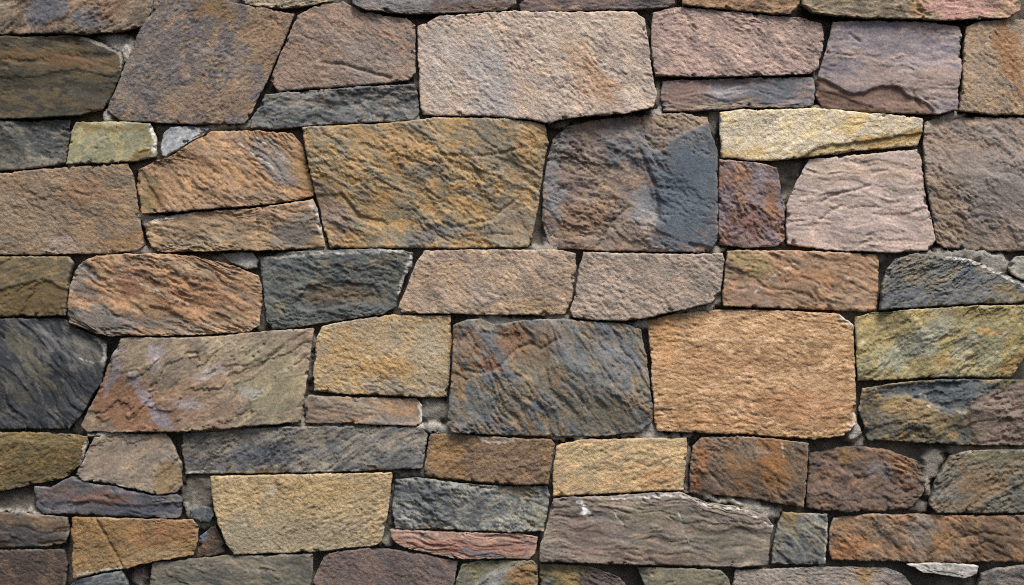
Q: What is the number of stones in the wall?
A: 73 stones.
